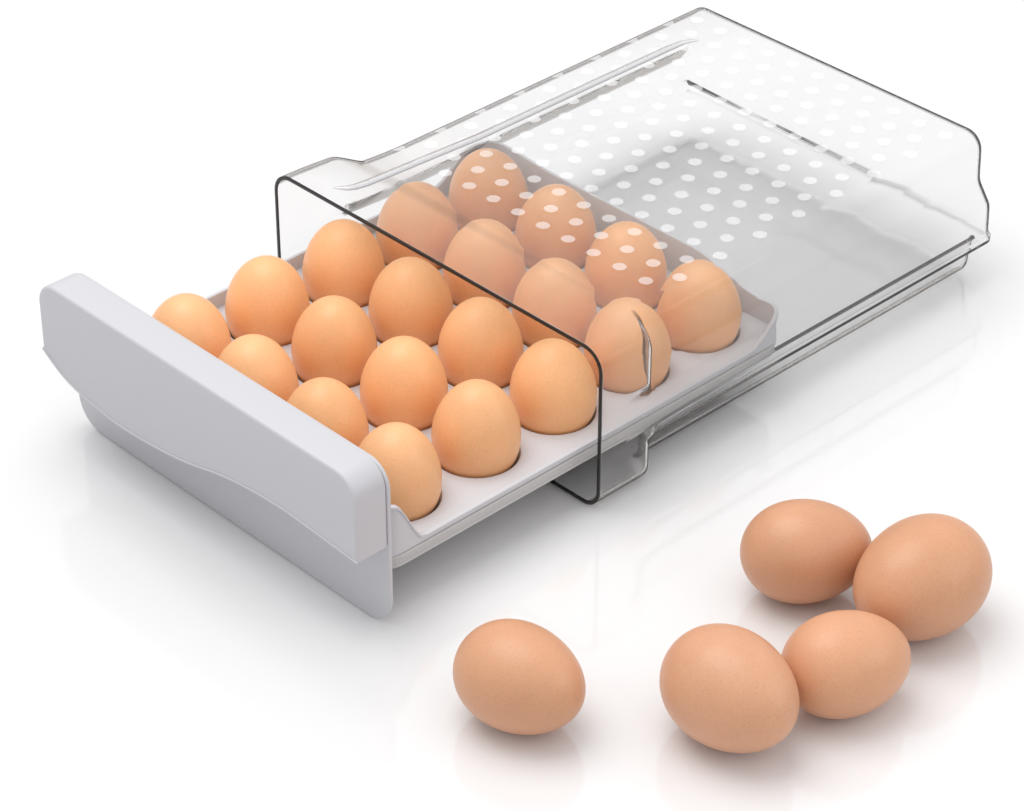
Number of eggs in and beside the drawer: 25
